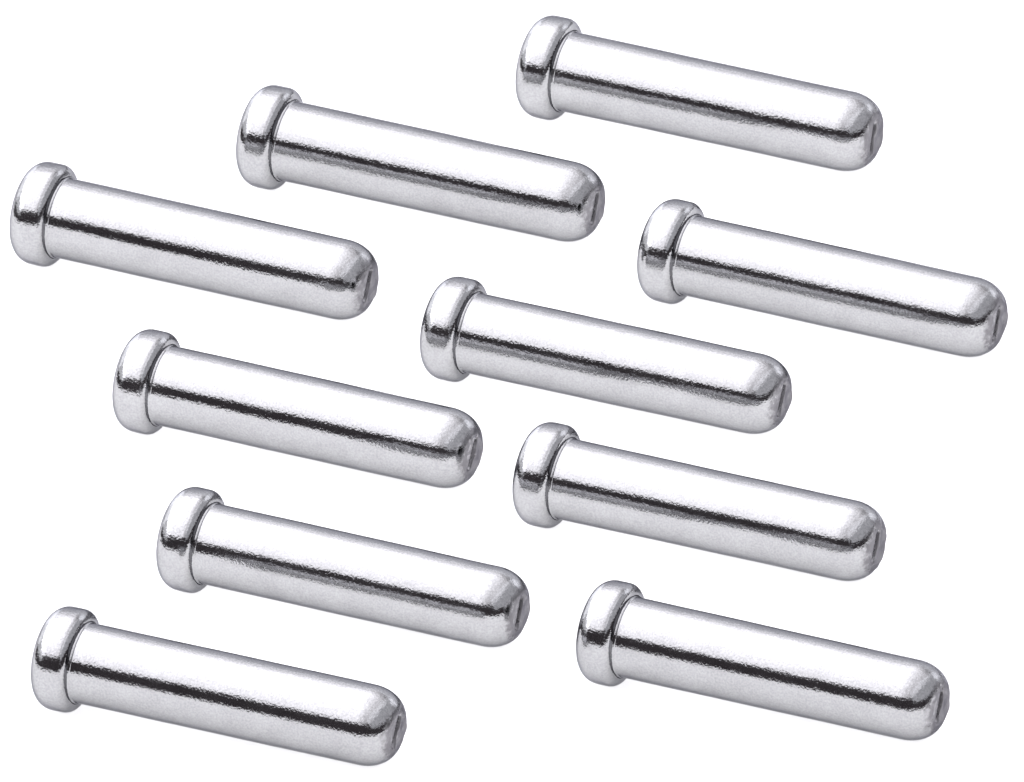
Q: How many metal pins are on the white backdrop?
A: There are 10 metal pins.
